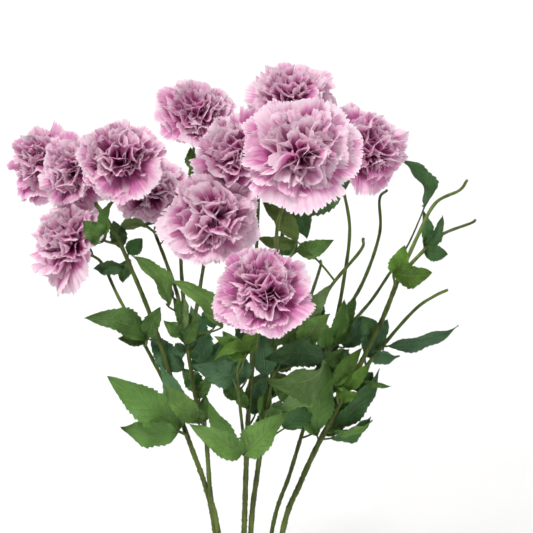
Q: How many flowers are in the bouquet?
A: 12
